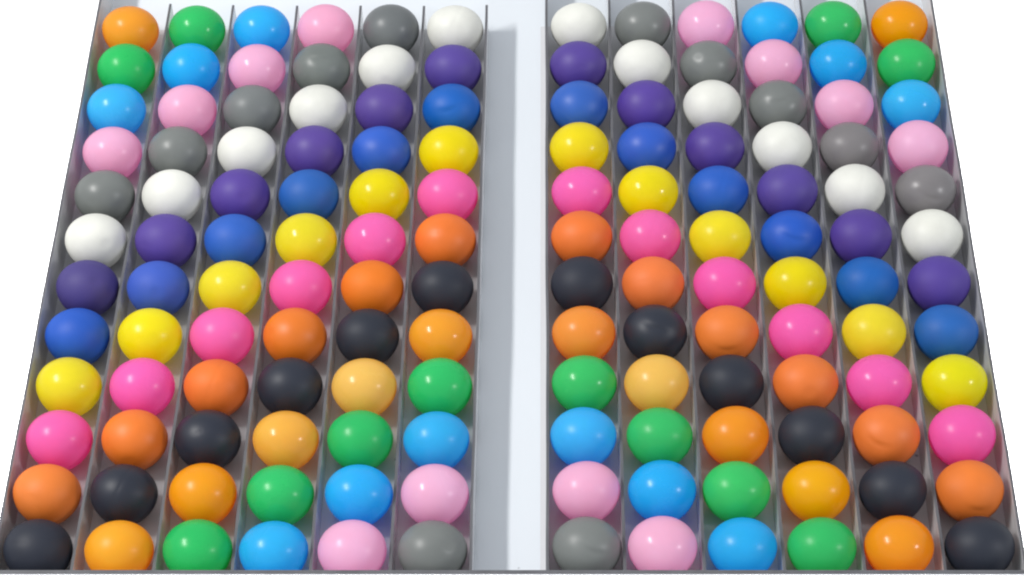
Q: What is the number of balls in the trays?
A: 144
